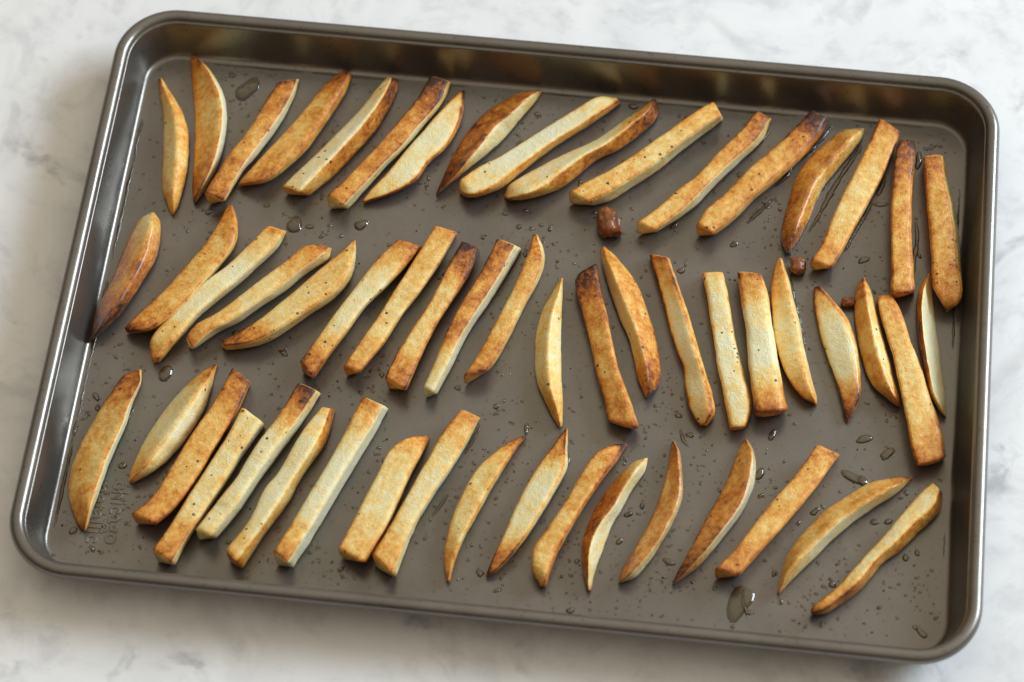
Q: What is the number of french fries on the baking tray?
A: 56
